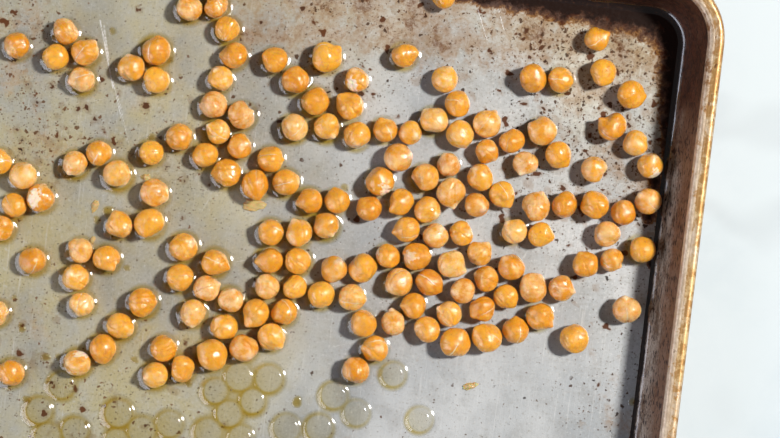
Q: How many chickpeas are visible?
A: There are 157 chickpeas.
